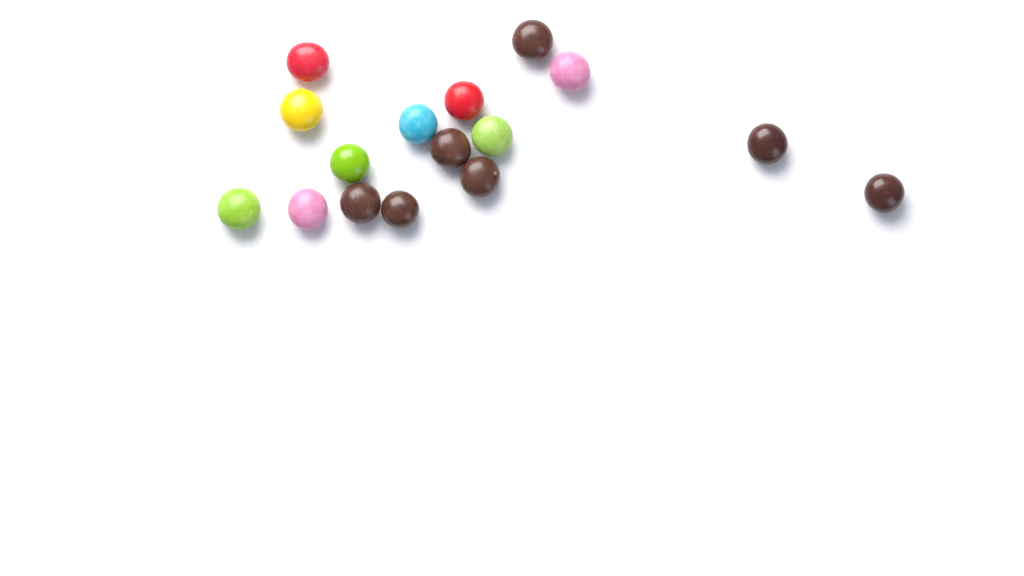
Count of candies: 16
